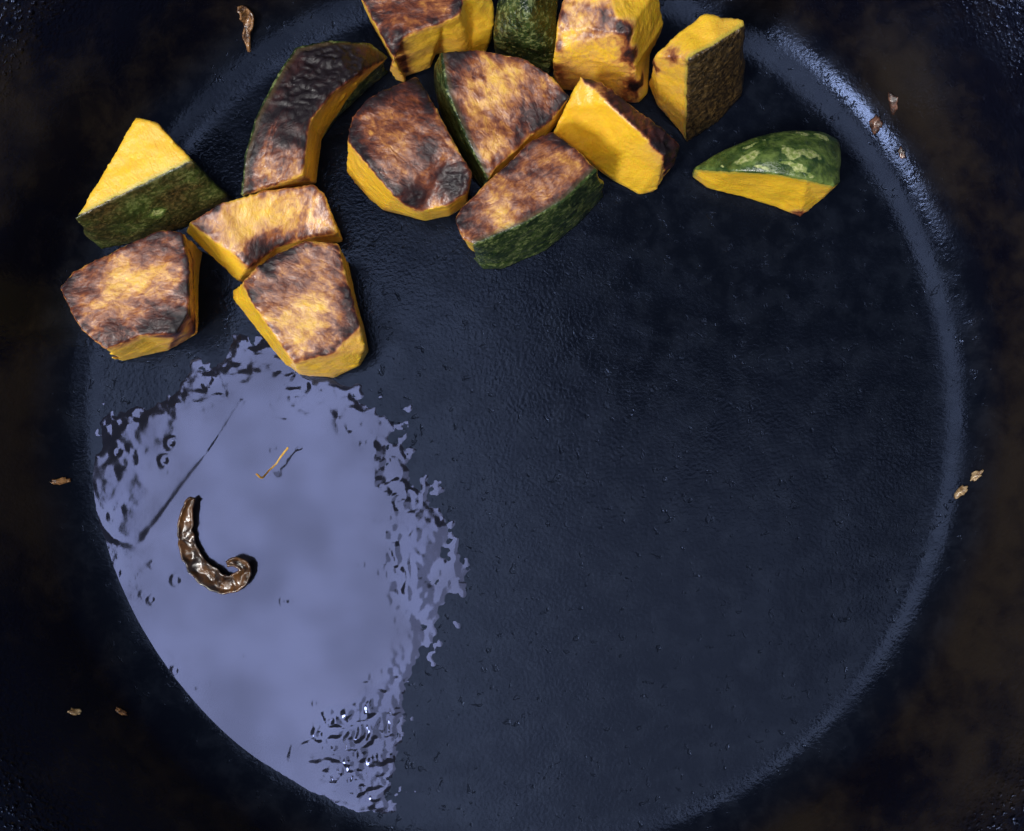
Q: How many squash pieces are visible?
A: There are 14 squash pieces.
